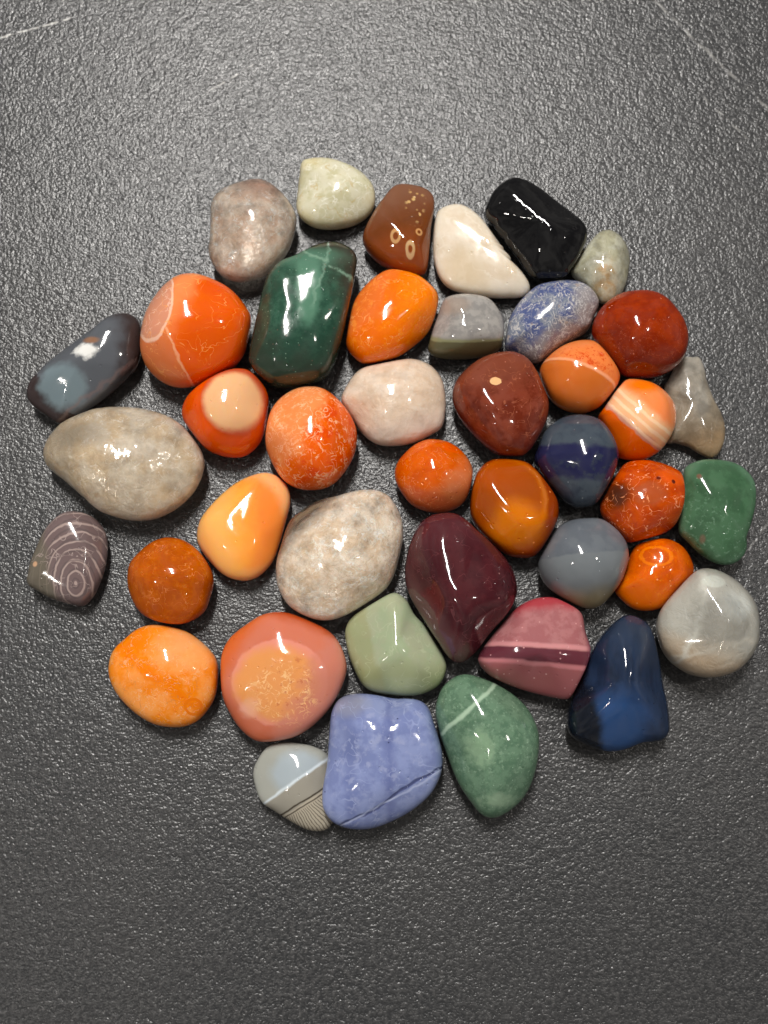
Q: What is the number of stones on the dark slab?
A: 42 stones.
